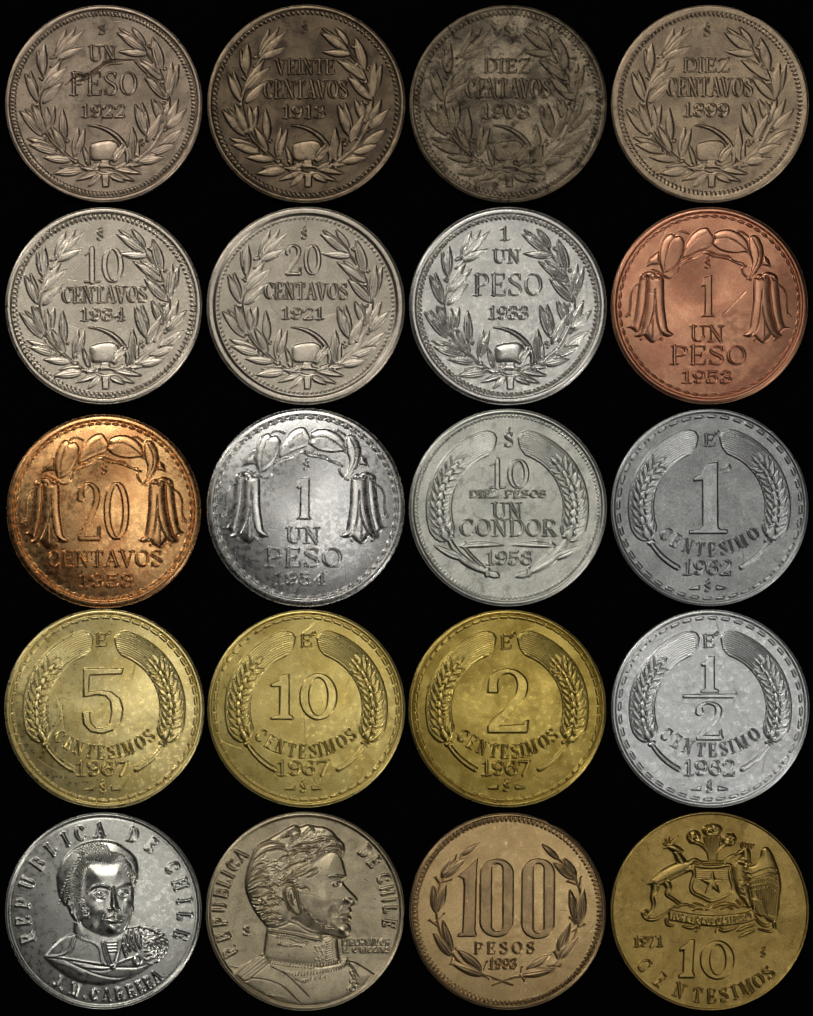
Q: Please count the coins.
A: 20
